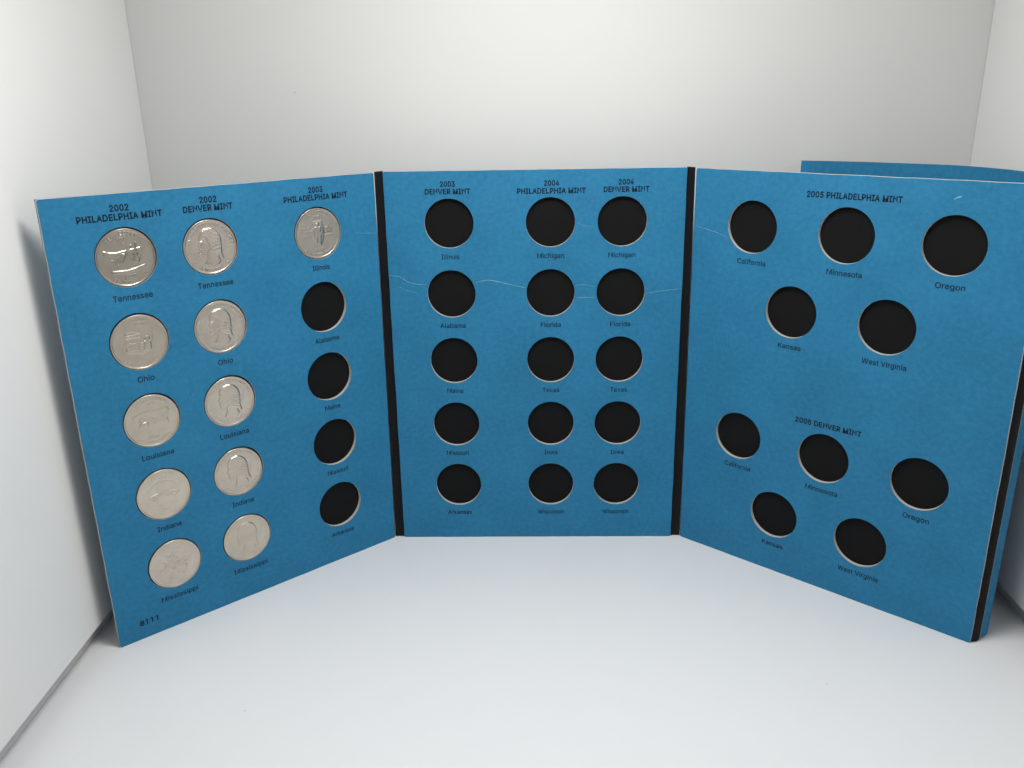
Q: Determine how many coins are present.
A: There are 11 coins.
